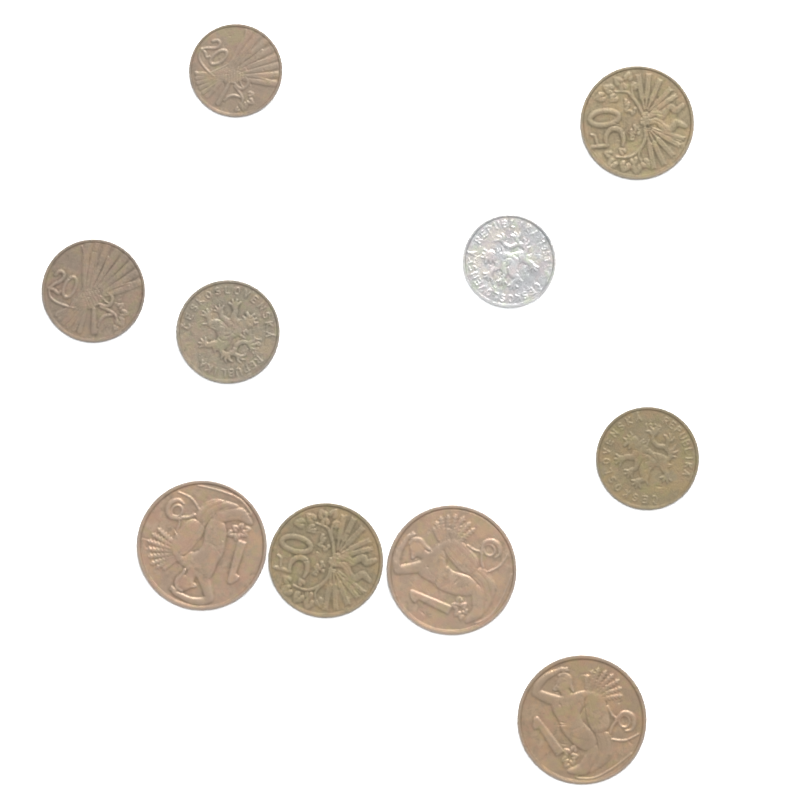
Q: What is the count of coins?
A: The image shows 10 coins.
